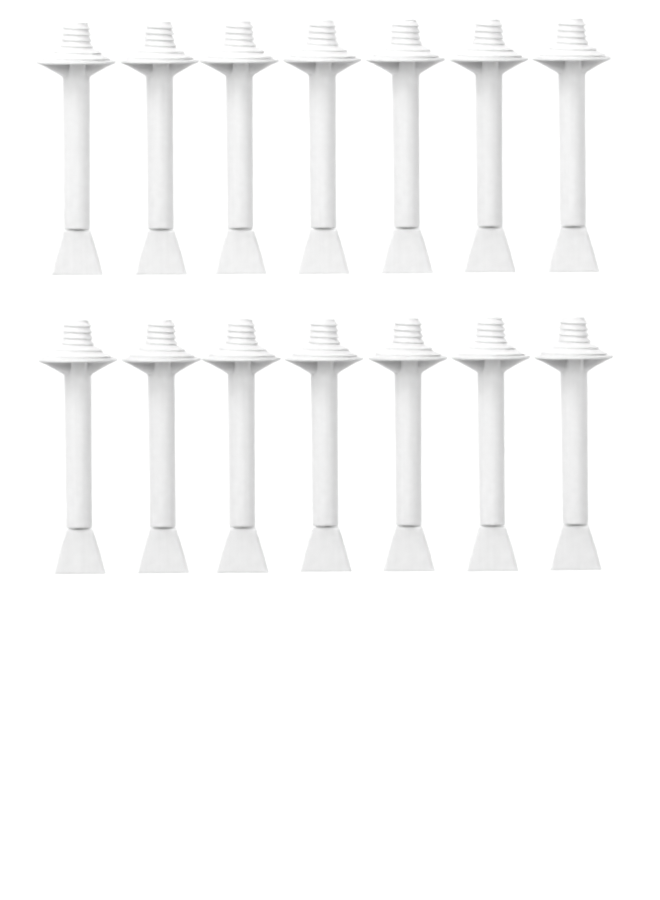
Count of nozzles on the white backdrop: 14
